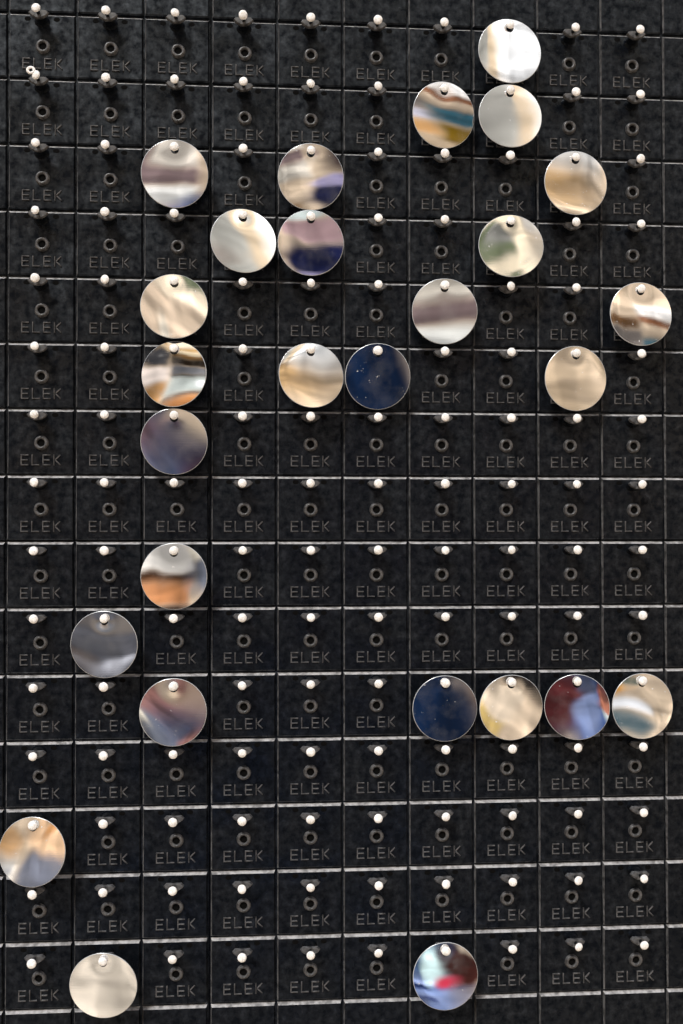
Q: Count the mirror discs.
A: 27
